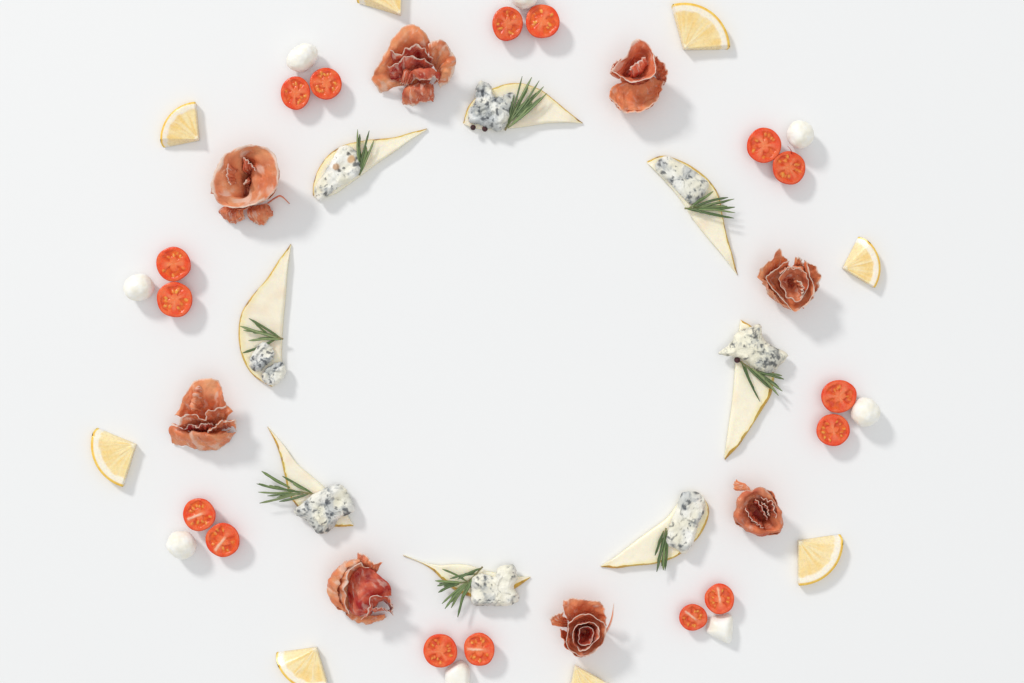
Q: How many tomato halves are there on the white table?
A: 16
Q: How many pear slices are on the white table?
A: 8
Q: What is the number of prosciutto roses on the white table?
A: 8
